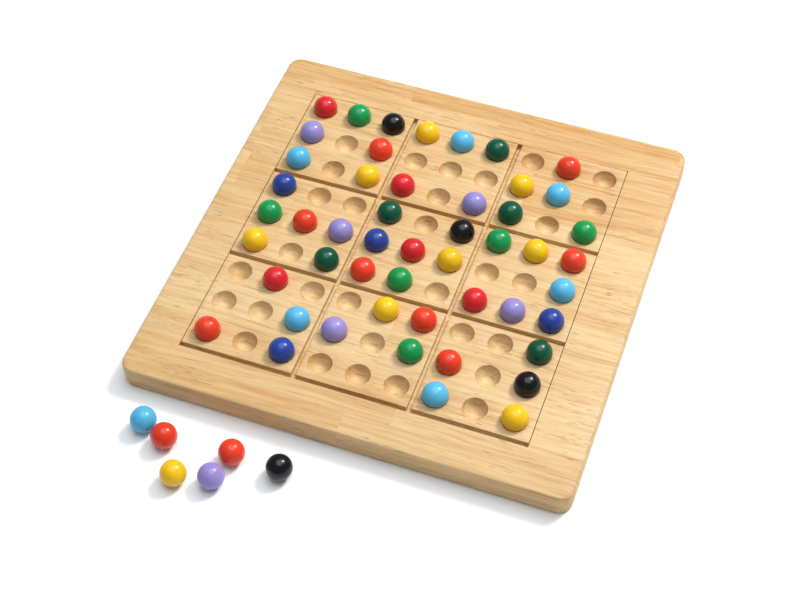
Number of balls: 56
